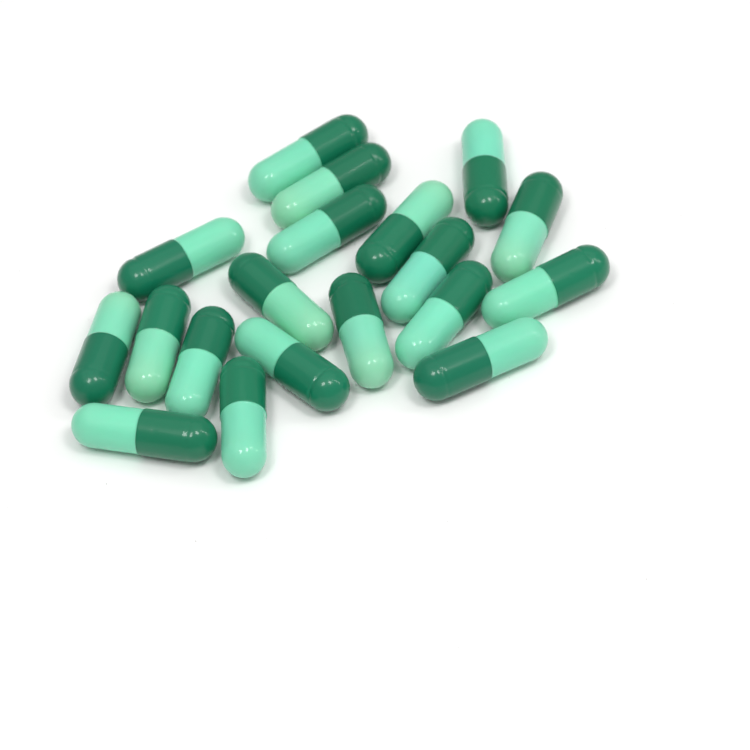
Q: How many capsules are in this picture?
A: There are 19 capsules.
